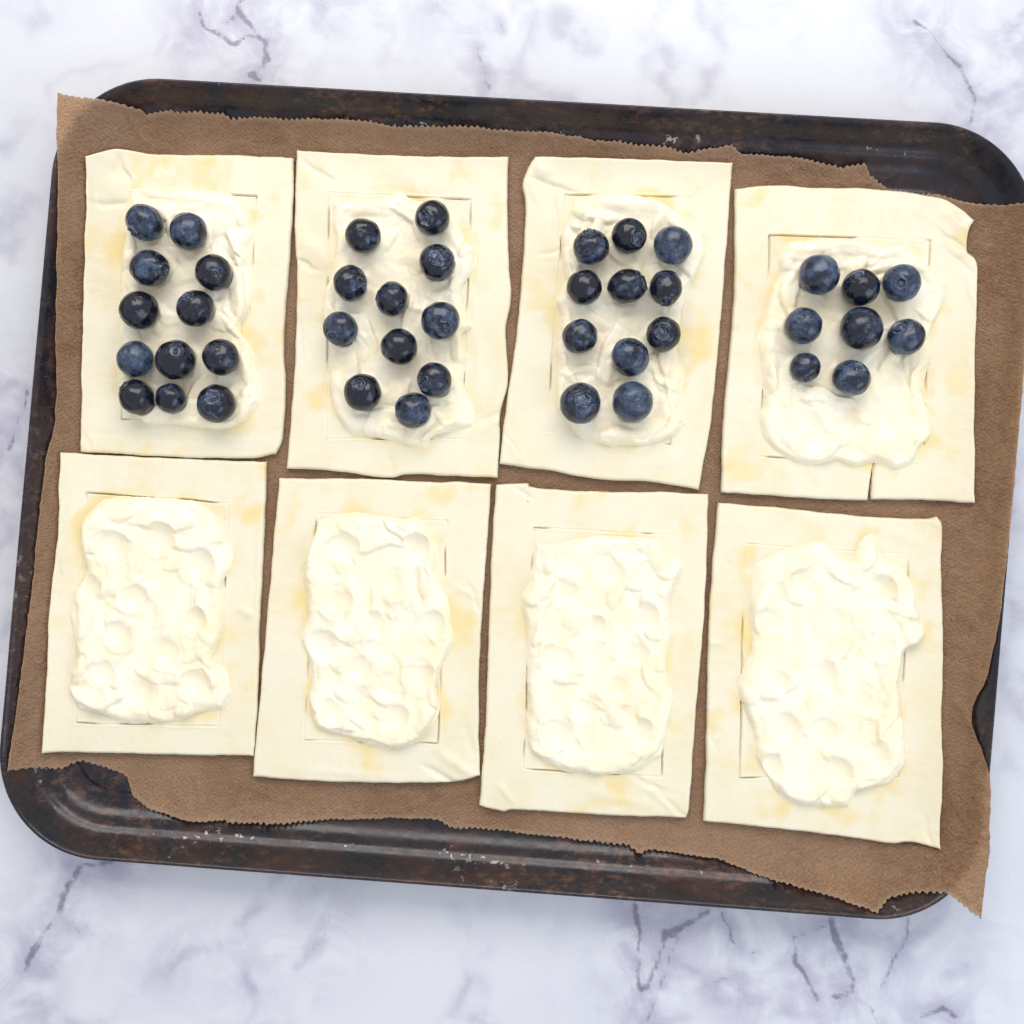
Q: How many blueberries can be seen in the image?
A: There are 42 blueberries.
